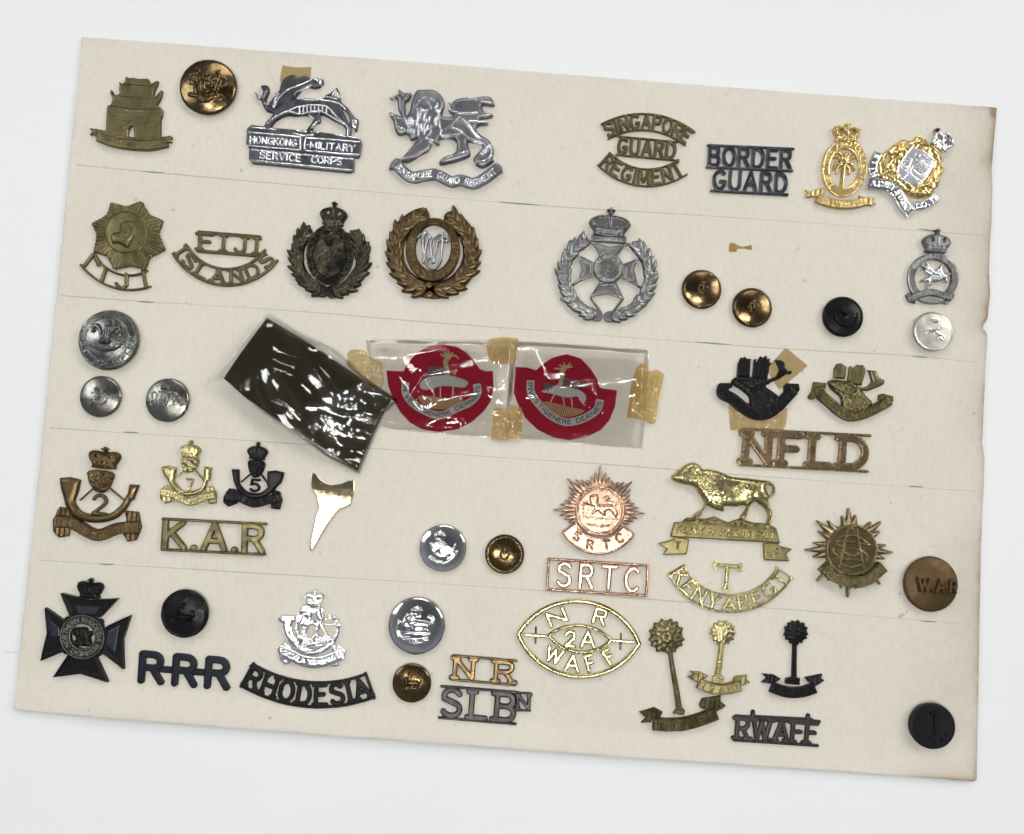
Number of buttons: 15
